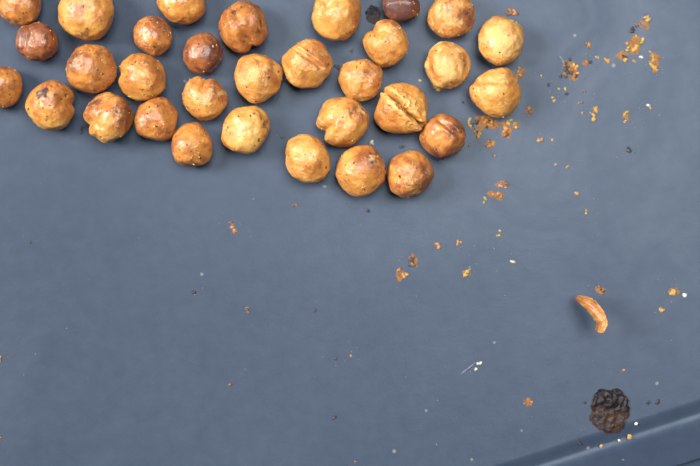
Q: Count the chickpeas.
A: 32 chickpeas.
